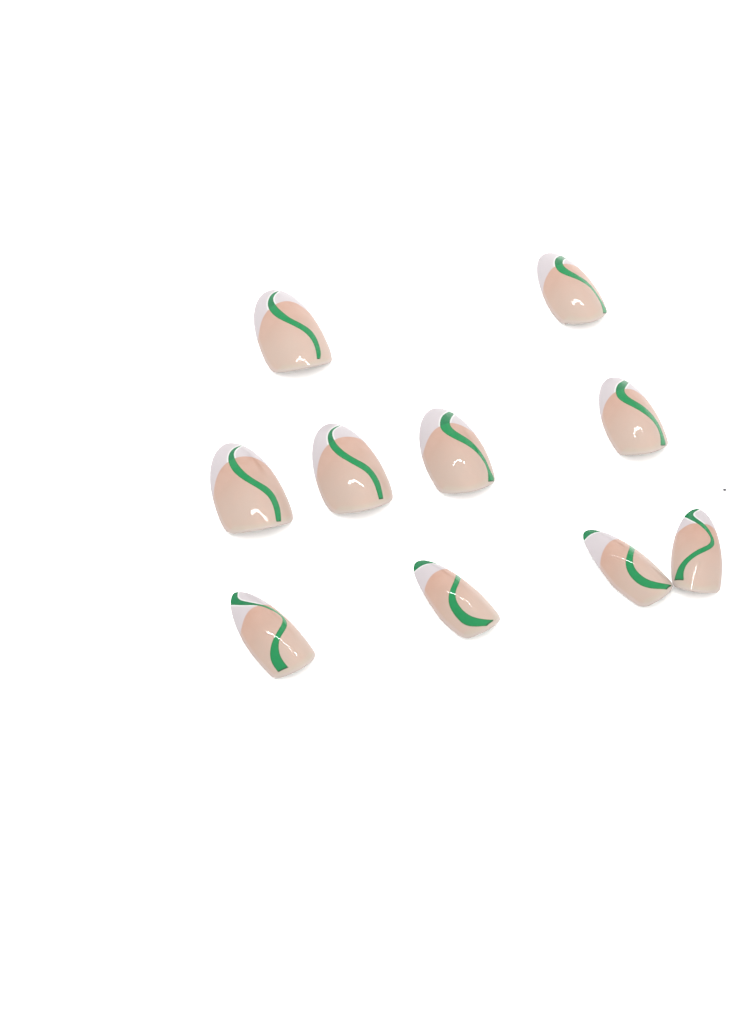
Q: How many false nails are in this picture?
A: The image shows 10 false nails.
